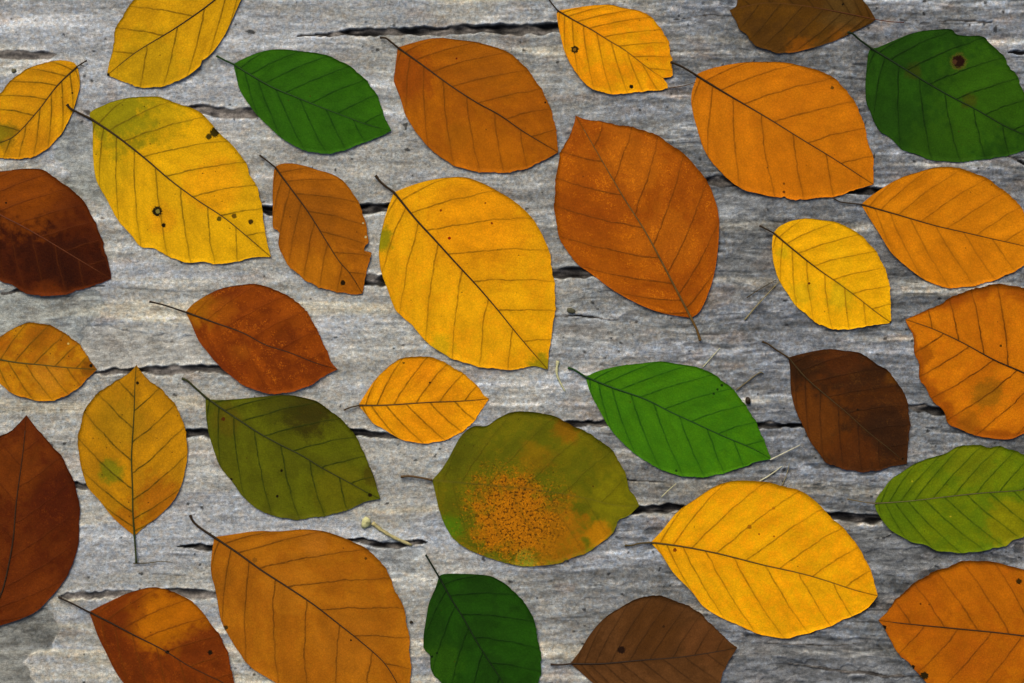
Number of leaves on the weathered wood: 32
